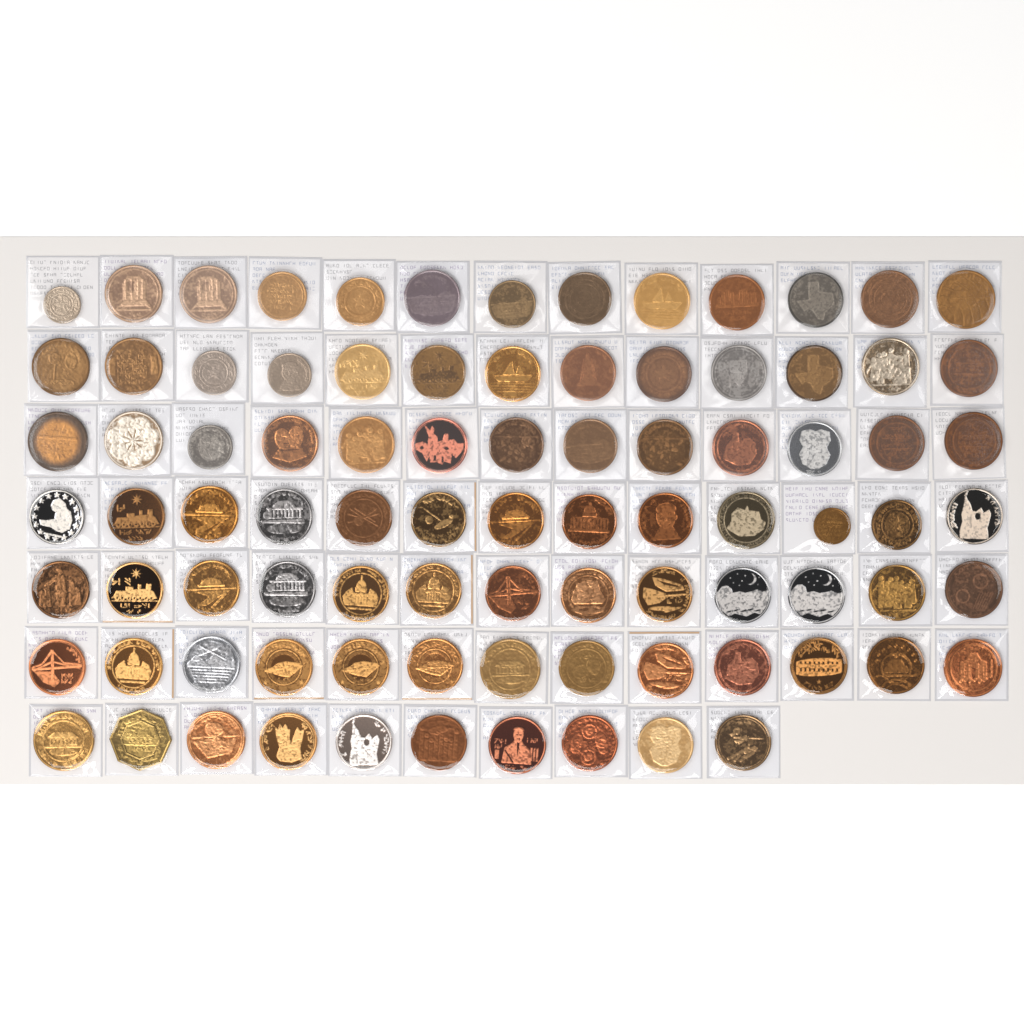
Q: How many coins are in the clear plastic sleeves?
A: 88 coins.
